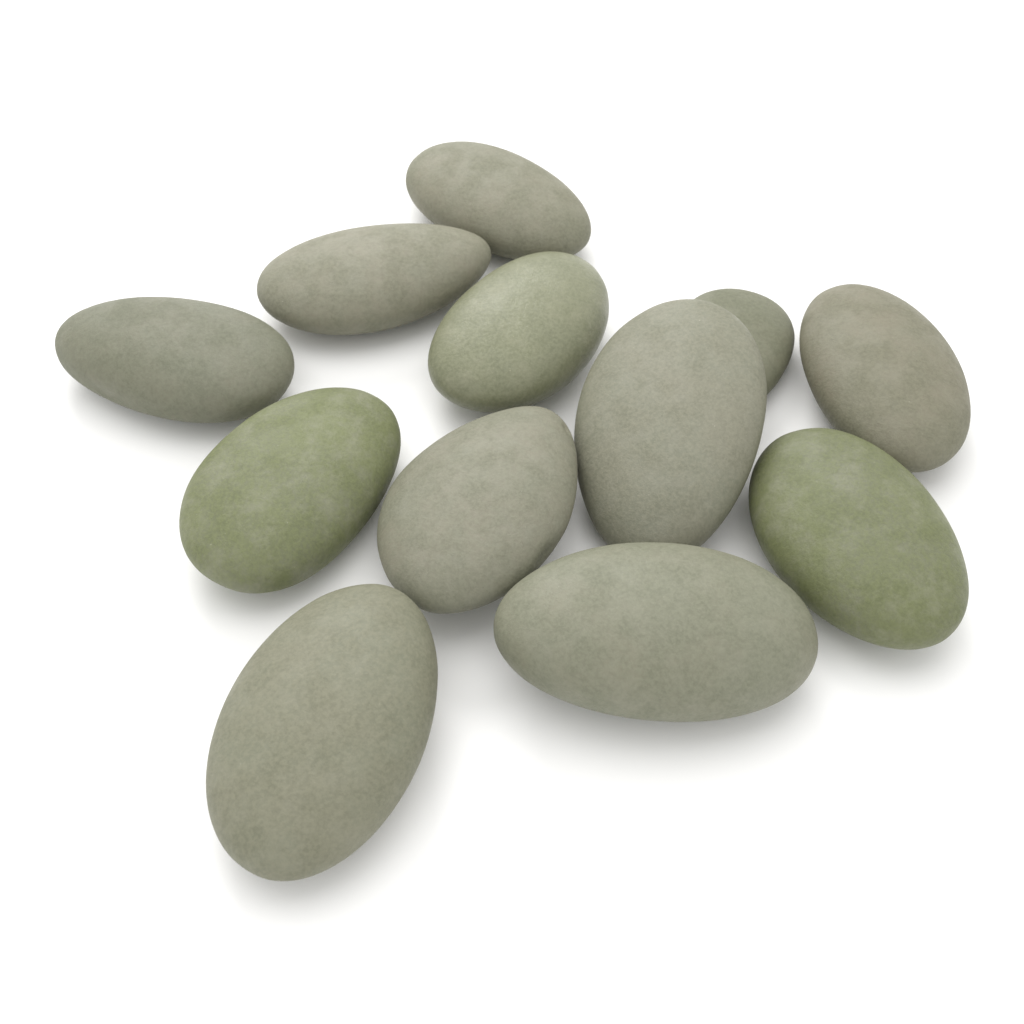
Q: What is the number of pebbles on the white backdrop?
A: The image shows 12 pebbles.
